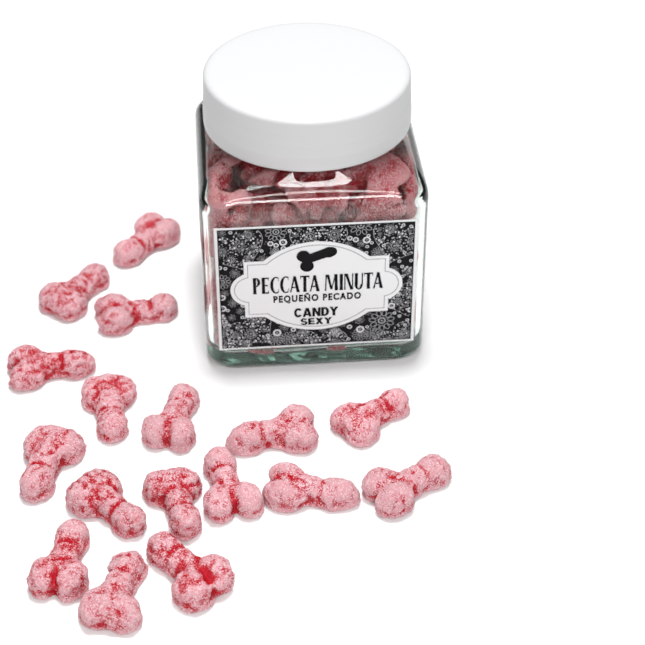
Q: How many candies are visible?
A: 17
